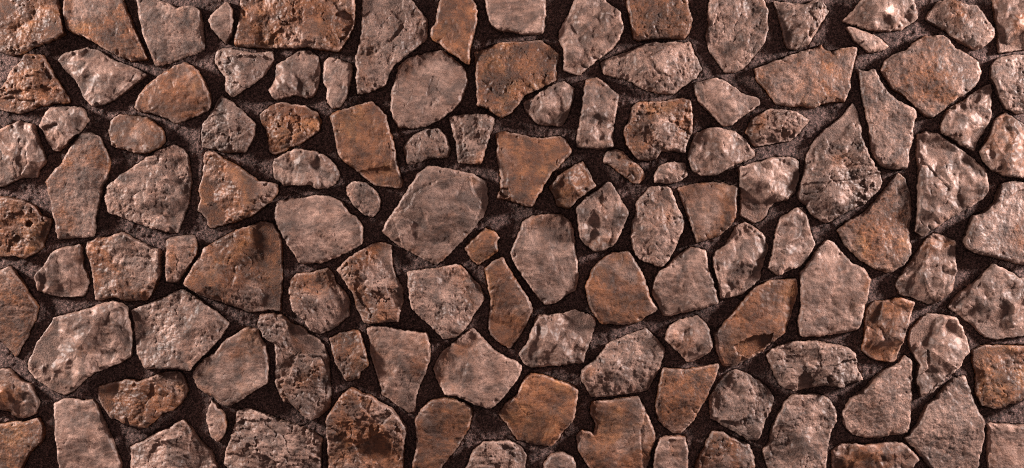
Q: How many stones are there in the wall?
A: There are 120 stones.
